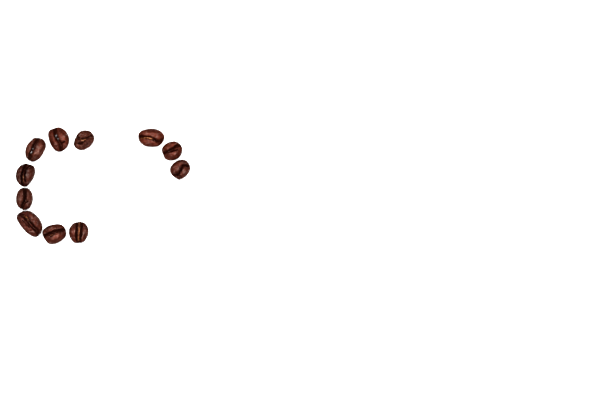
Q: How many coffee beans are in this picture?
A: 11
